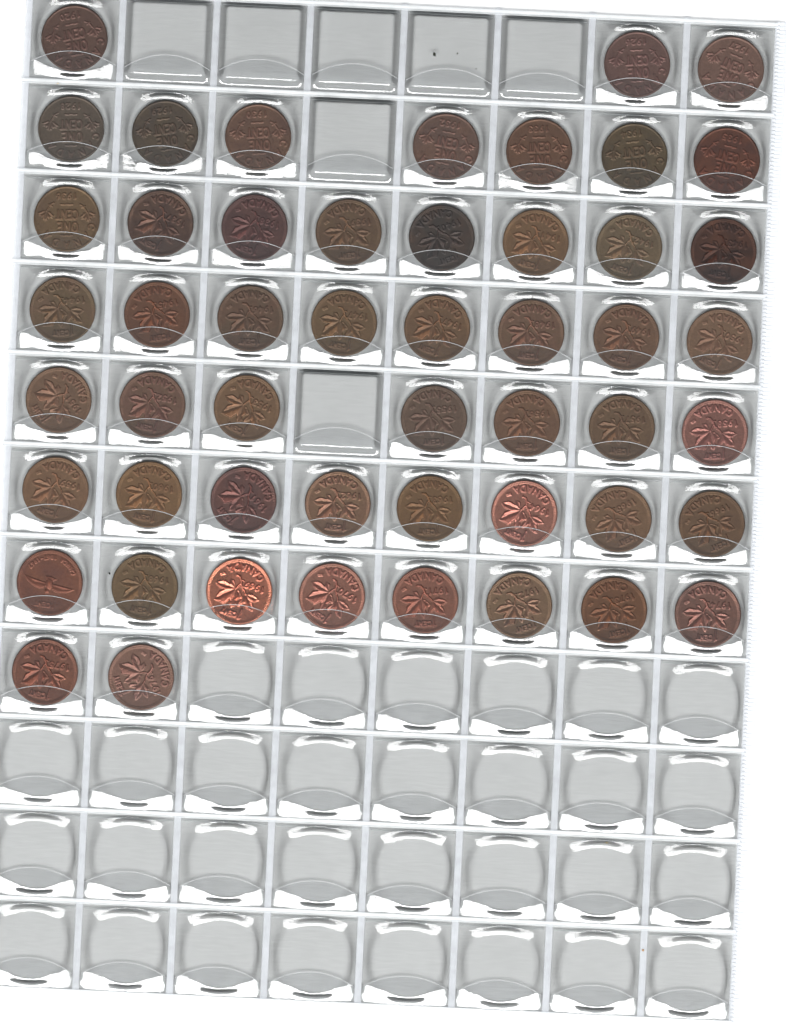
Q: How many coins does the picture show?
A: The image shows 51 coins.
